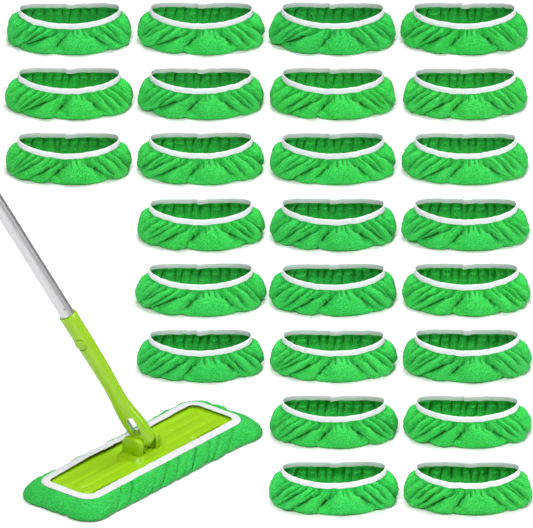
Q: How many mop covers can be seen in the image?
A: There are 26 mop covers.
